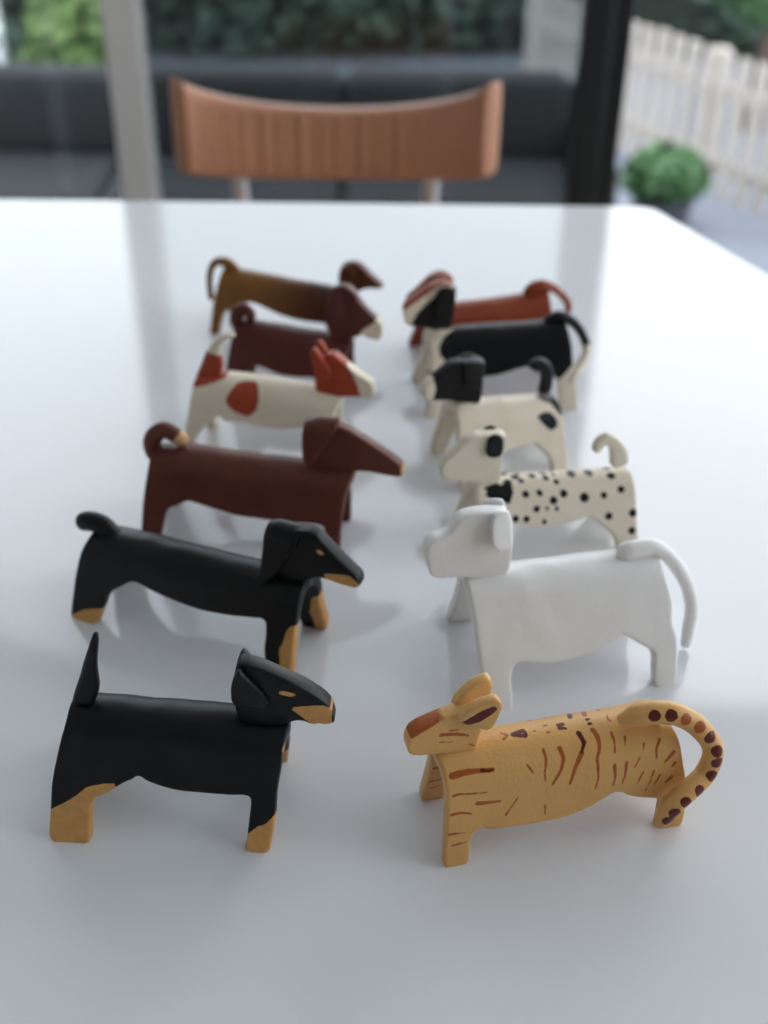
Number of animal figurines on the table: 12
